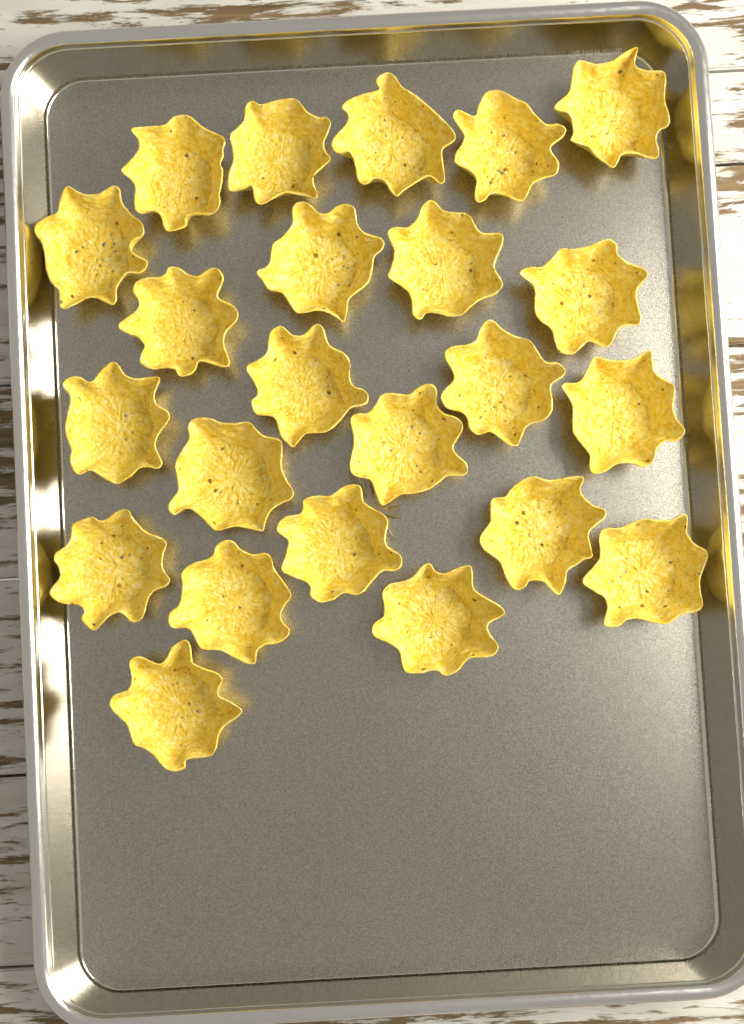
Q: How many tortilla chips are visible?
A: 23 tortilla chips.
